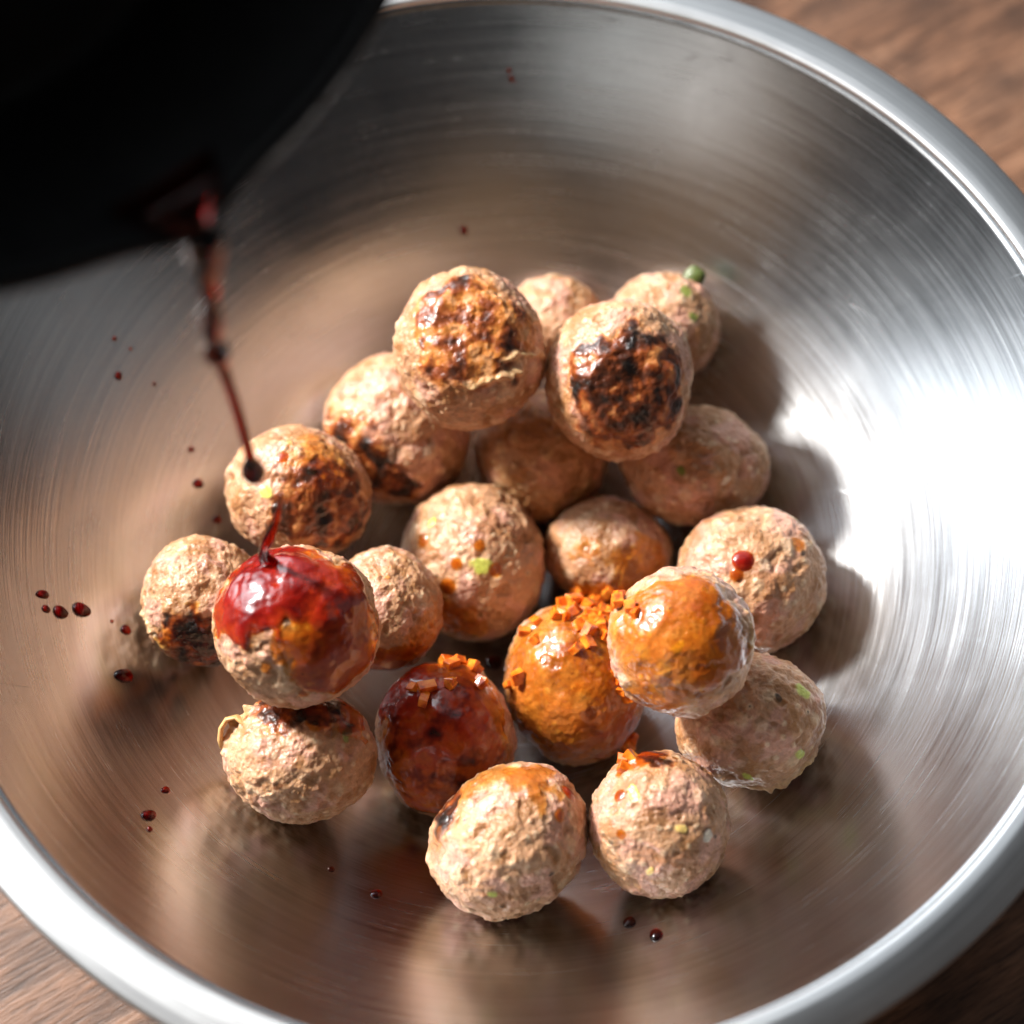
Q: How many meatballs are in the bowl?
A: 21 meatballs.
